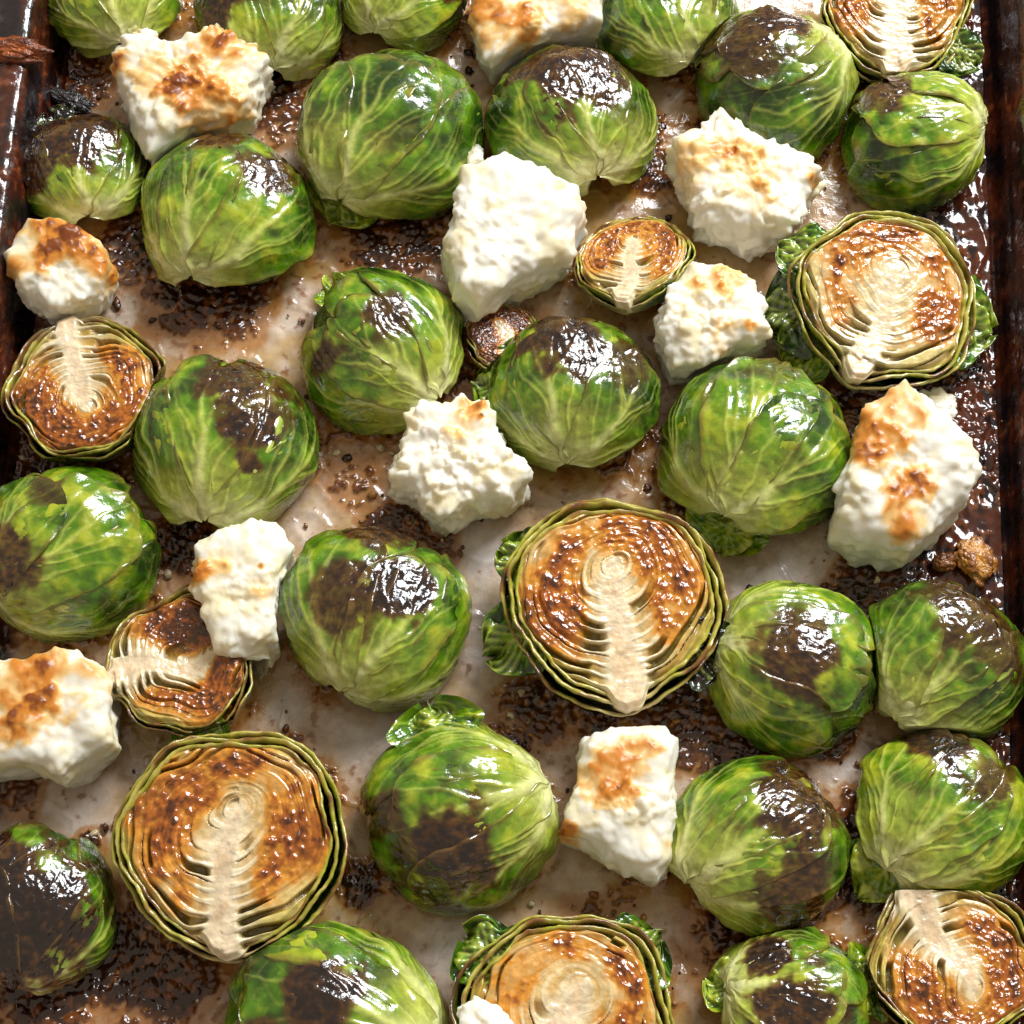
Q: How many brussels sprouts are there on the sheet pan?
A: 34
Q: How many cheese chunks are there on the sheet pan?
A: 12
